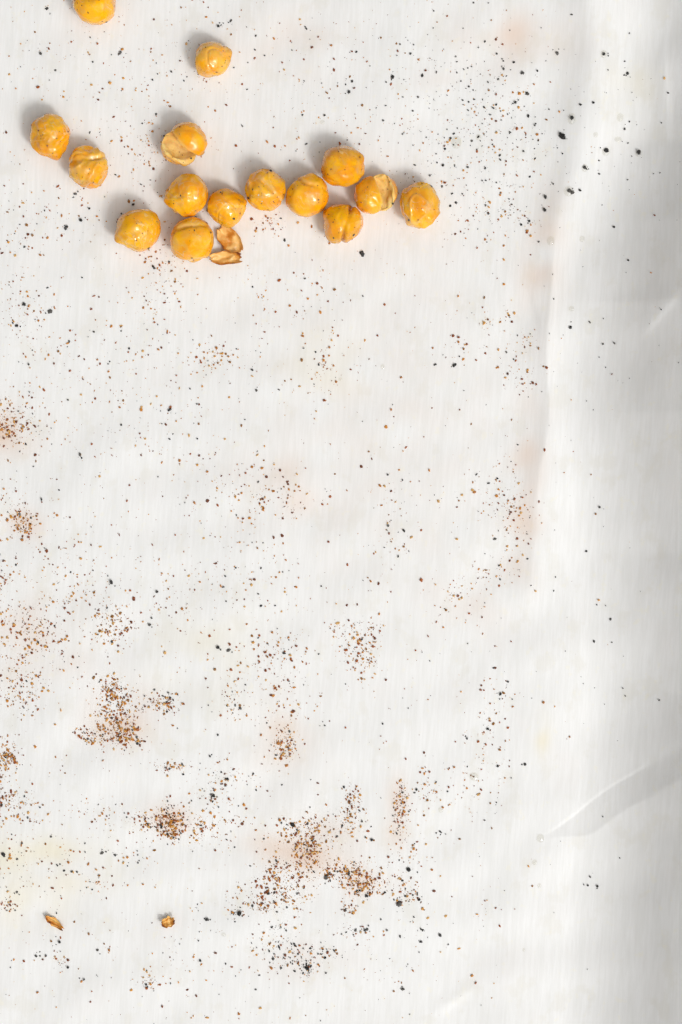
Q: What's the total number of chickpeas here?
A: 15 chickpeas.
